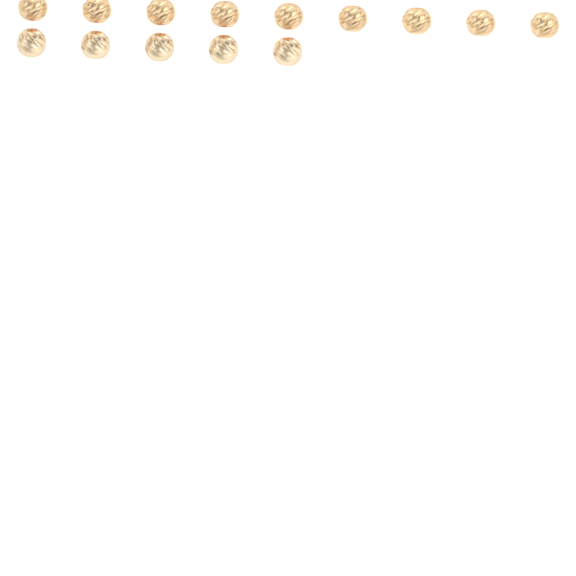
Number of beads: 14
